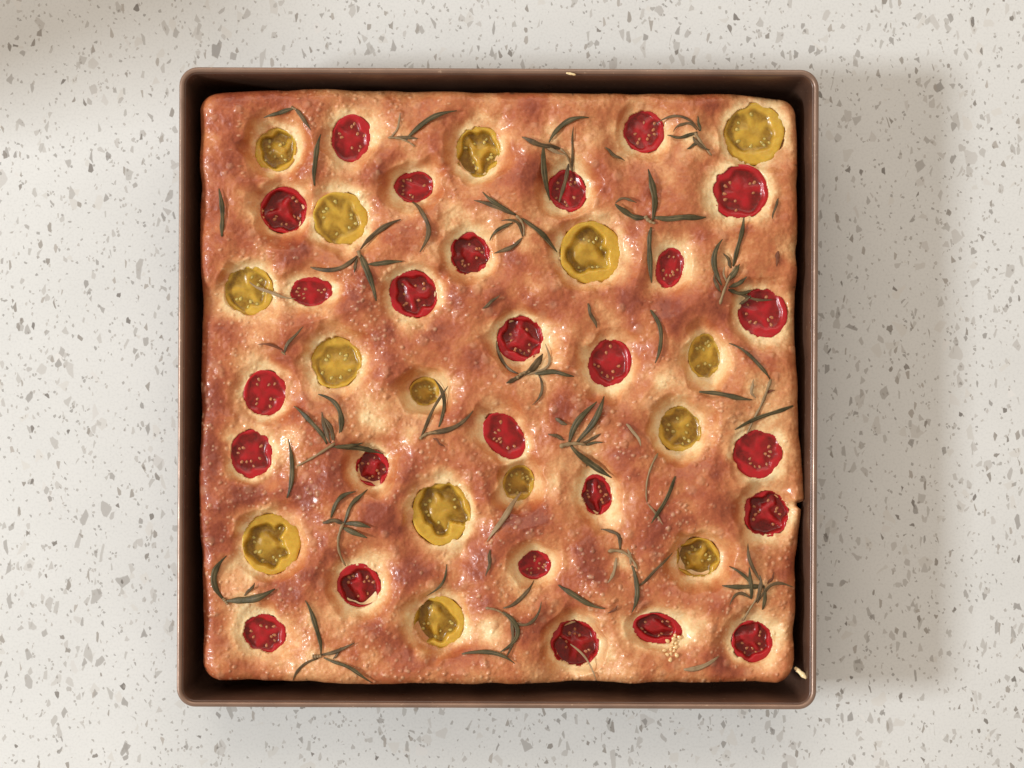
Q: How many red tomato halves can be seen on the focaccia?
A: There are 26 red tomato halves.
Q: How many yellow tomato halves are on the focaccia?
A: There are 15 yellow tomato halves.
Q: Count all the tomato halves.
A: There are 41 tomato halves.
